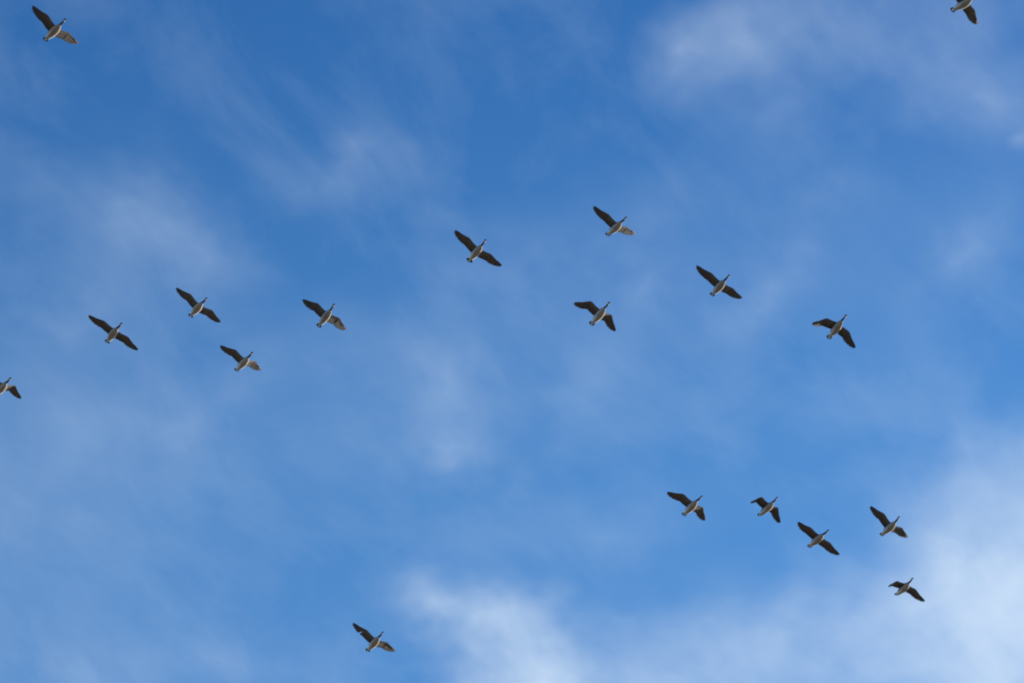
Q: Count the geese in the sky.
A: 18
